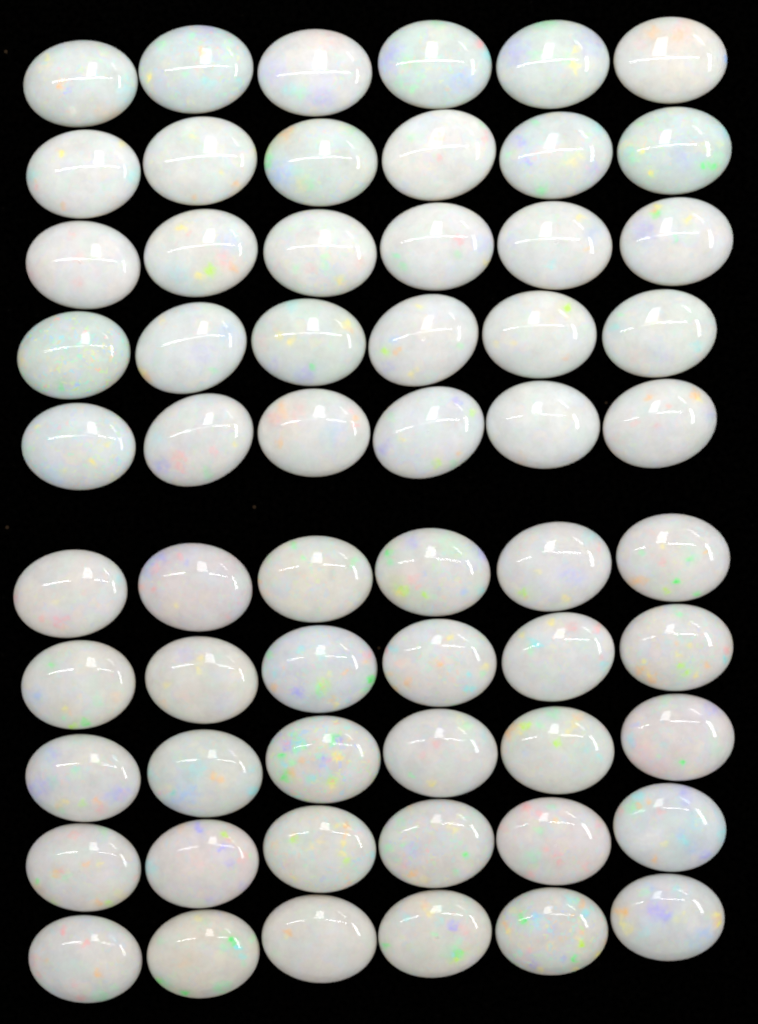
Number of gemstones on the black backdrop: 60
